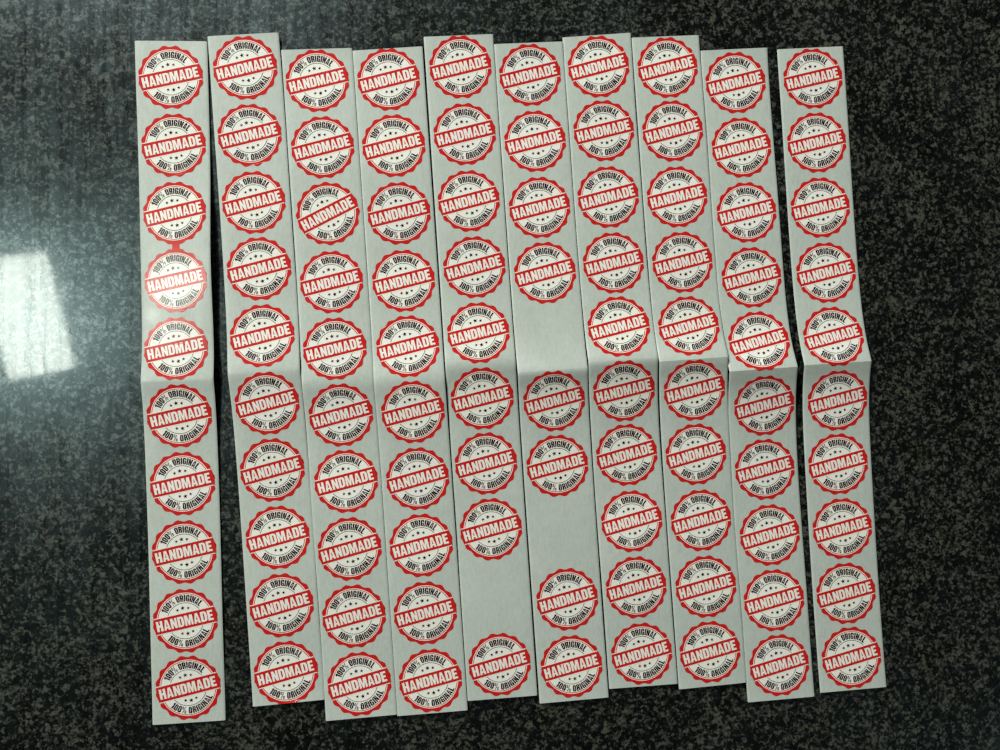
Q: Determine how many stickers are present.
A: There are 97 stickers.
